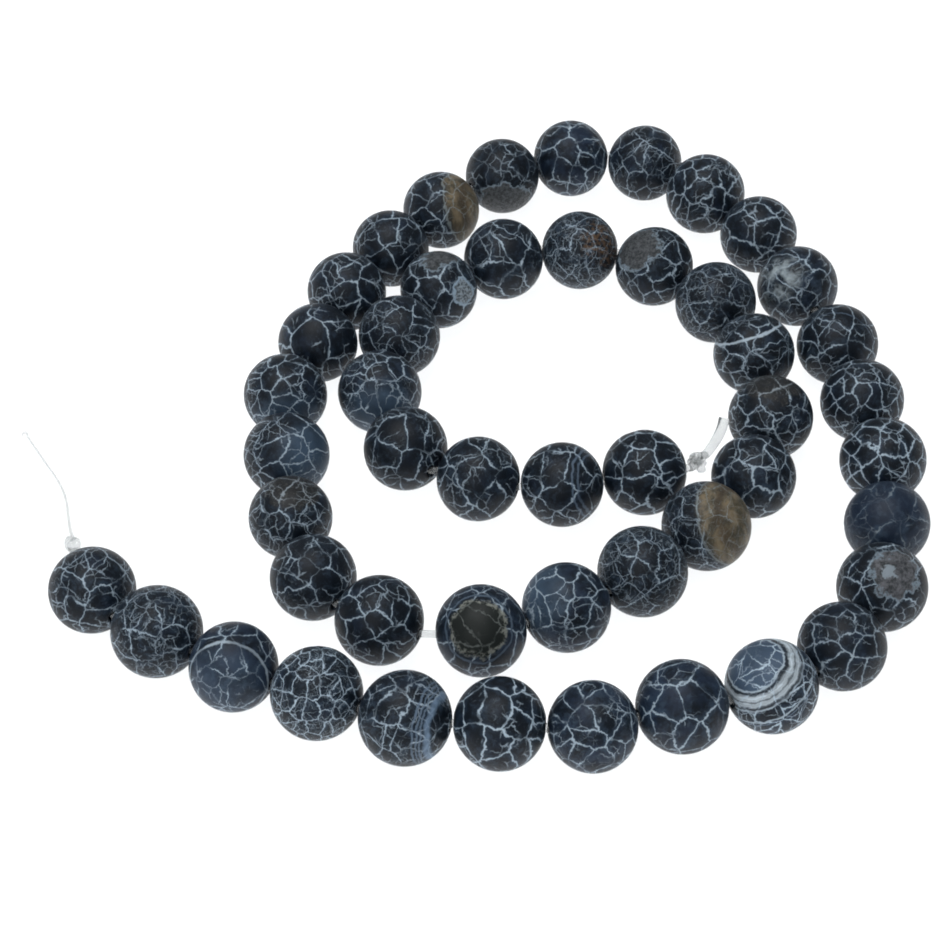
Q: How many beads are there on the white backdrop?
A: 48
